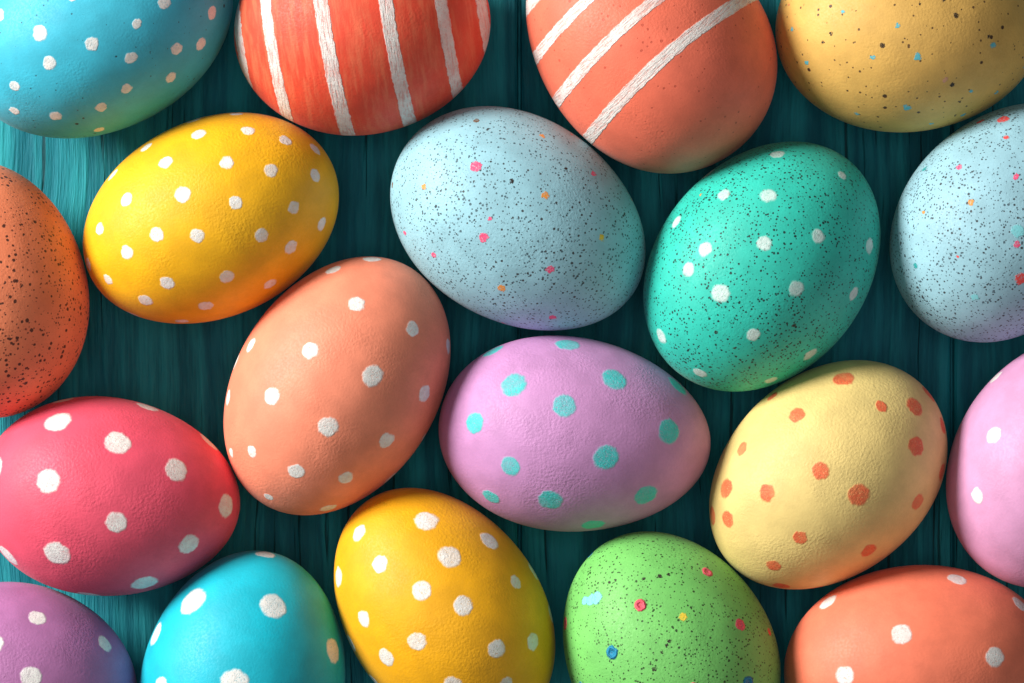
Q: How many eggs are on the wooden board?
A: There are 19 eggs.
